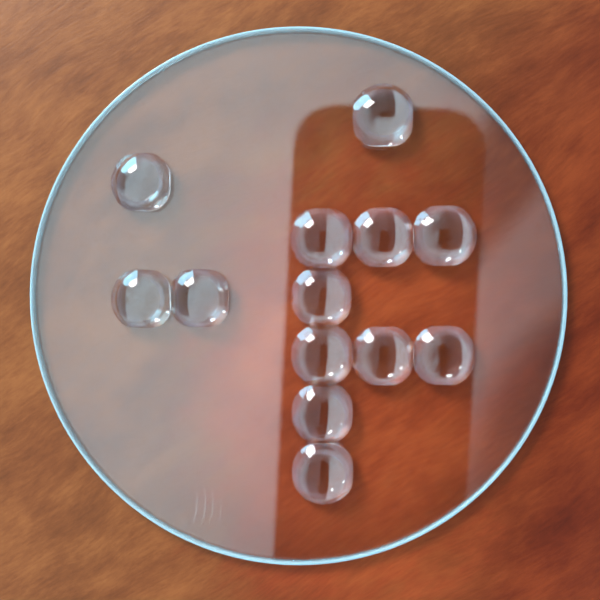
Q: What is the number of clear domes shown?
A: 13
